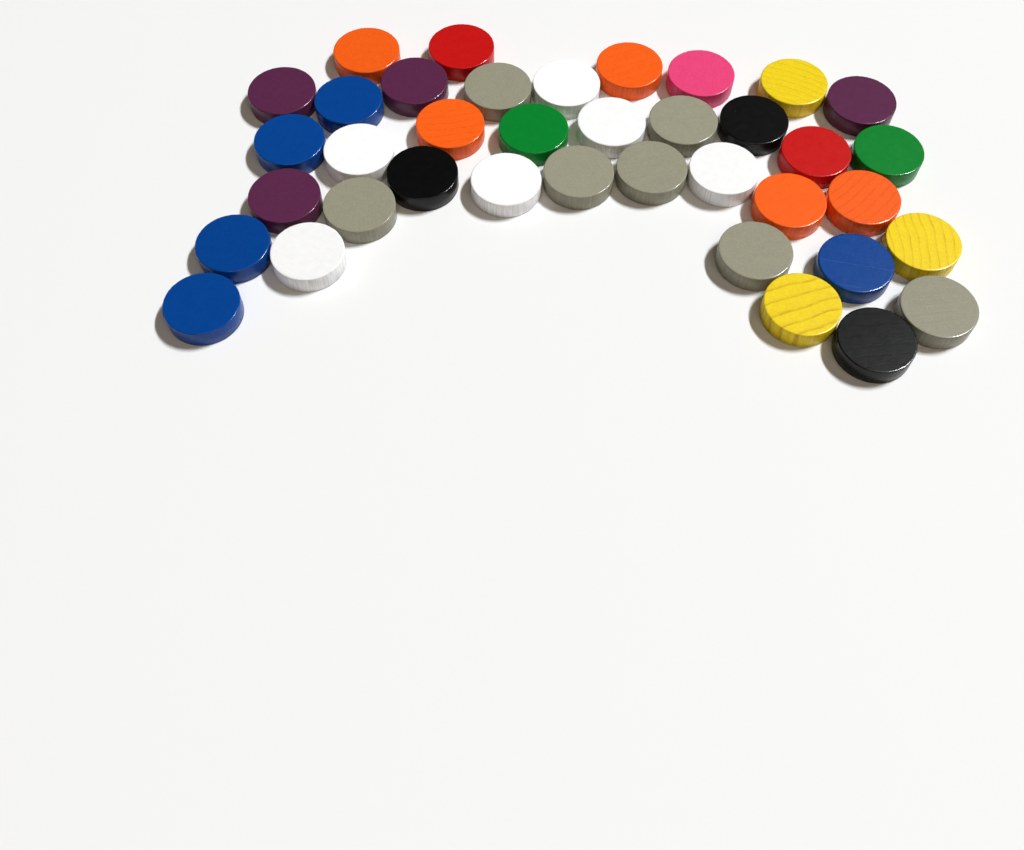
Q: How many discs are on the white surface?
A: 38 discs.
